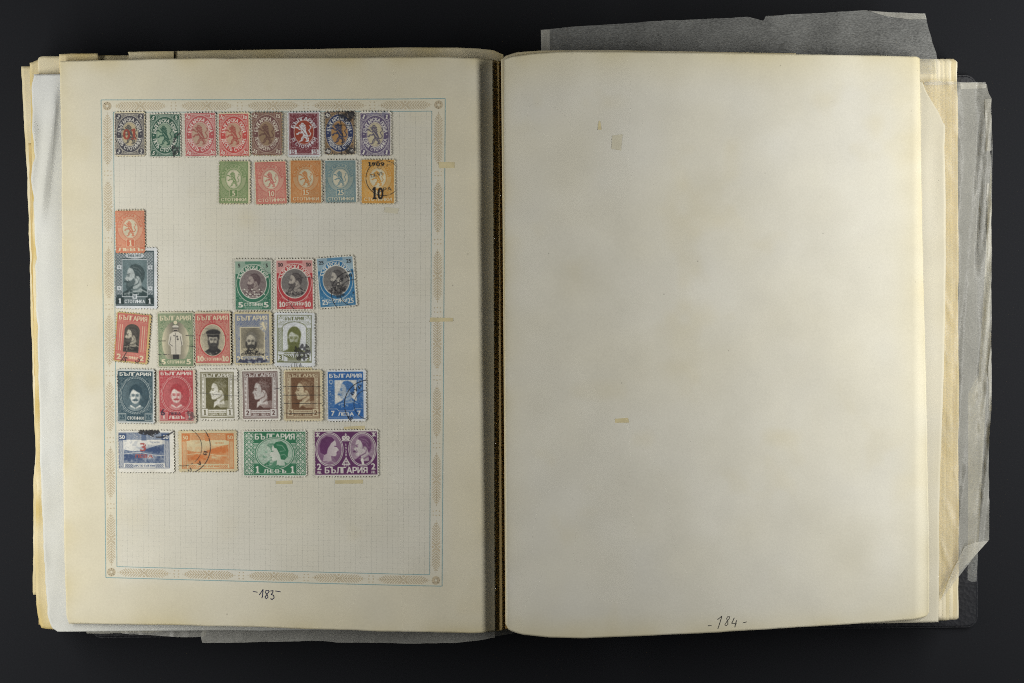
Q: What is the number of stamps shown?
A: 33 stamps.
